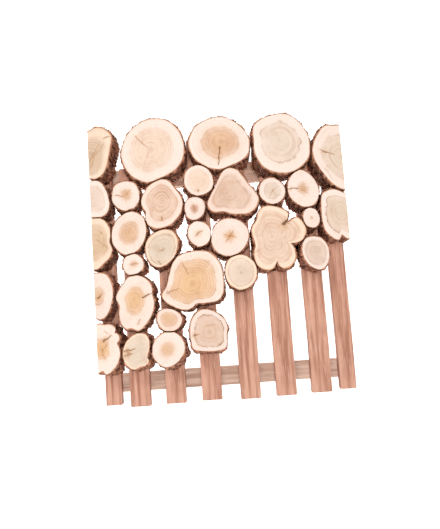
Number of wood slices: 32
